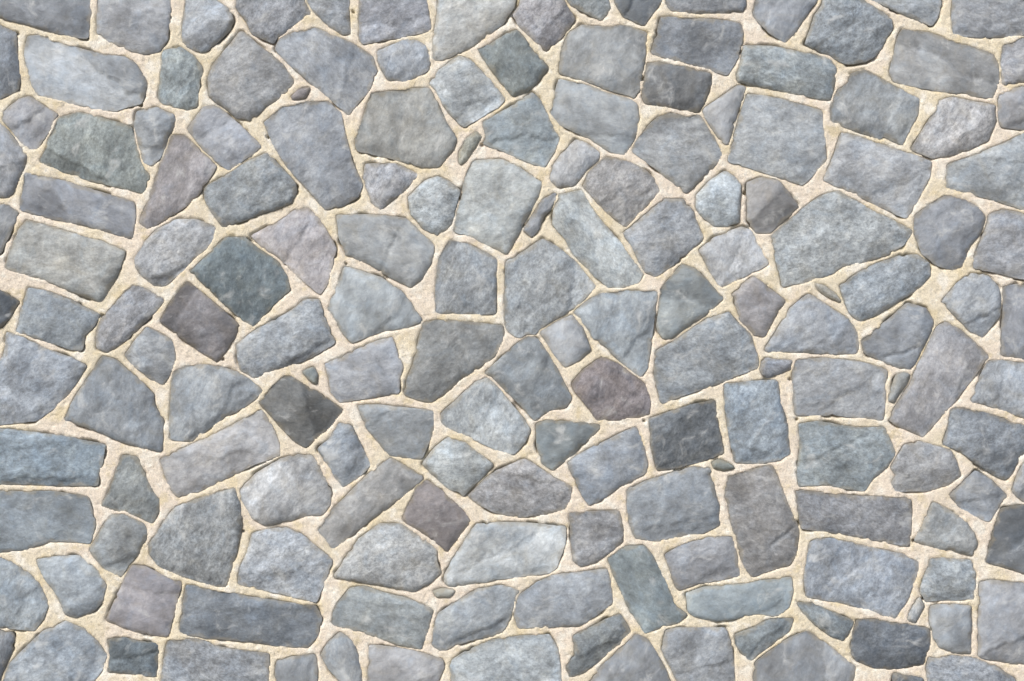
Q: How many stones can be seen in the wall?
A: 171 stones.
